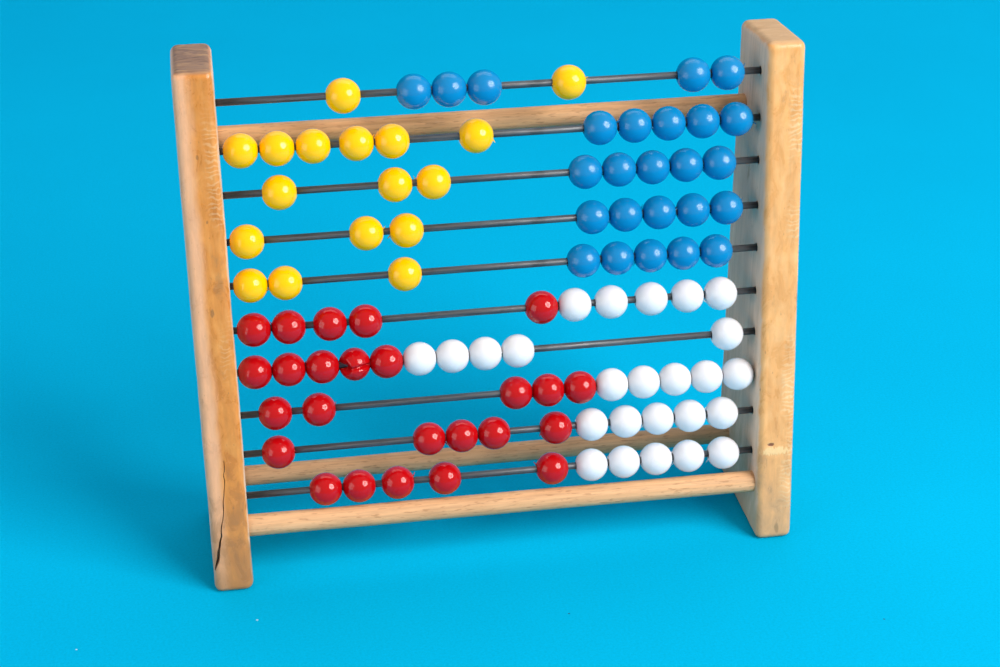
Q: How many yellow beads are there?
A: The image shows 17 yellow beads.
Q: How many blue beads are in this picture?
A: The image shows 25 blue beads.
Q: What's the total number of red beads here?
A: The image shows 25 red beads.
